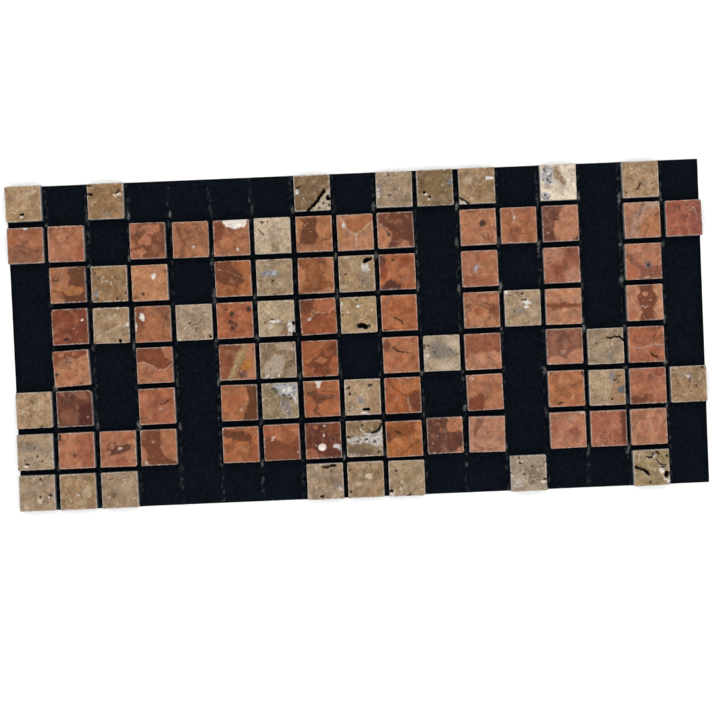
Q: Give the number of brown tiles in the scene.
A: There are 35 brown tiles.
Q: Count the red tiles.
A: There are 57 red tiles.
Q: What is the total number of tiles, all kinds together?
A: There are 92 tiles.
